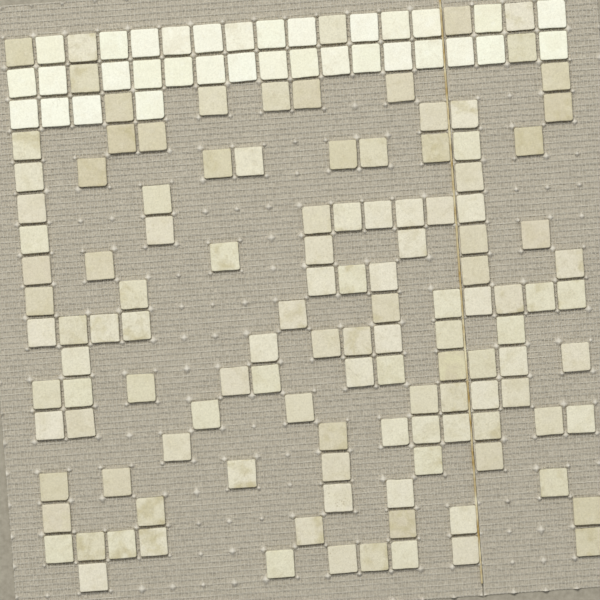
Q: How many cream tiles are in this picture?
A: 33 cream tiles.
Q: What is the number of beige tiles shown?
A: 124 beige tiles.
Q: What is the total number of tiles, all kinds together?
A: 157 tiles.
